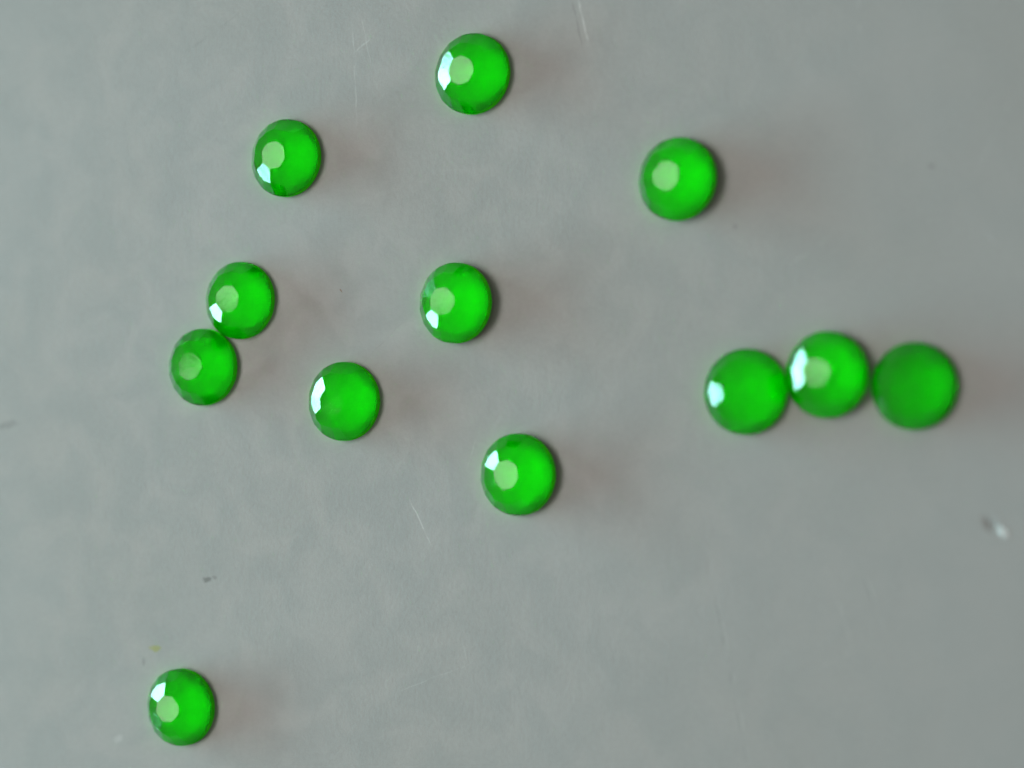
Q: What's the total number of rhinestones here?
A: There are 12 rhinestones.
